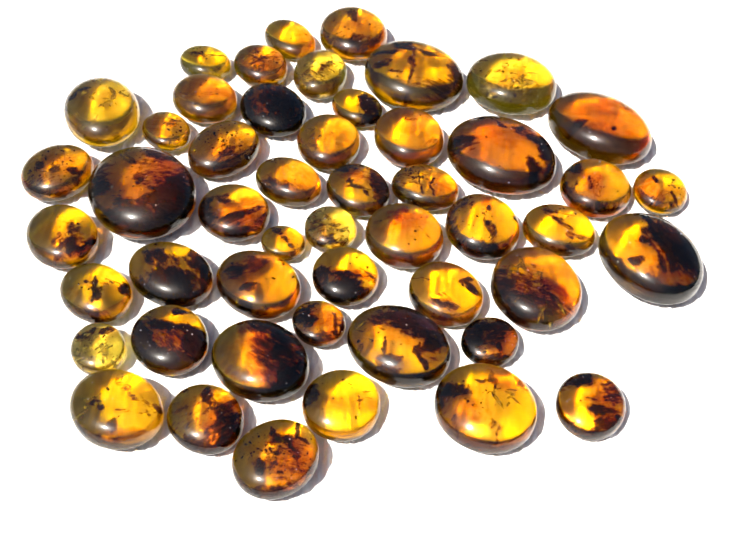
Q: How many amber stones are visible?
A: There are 50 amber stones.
